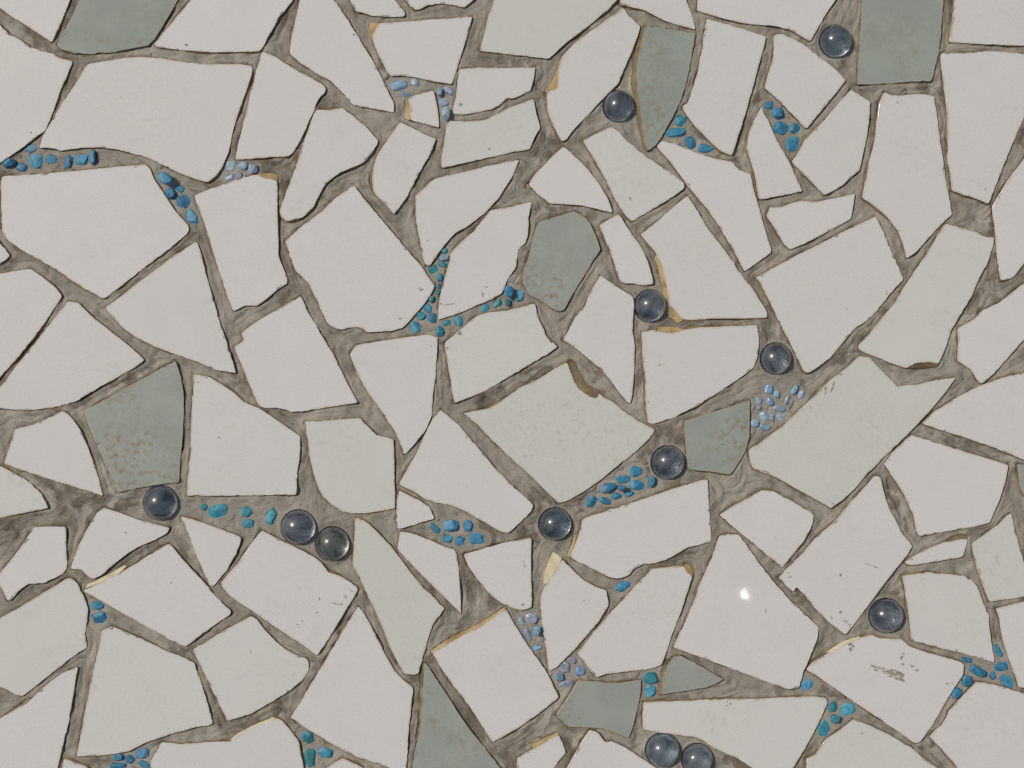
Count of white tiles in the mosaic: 92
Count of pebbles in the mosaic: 125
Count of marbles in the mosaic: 12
